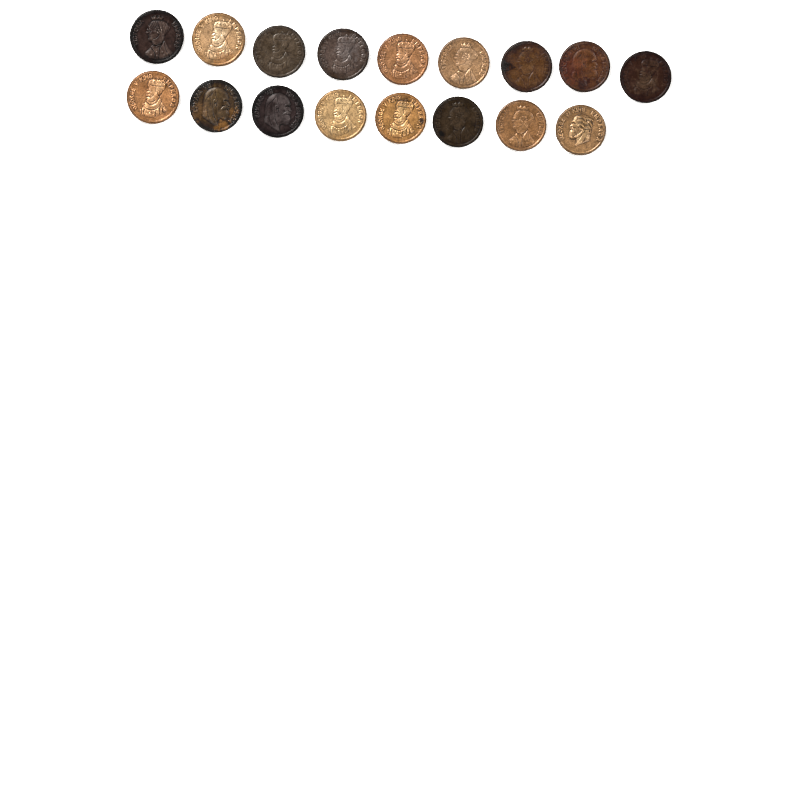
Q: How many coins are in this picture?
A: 17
